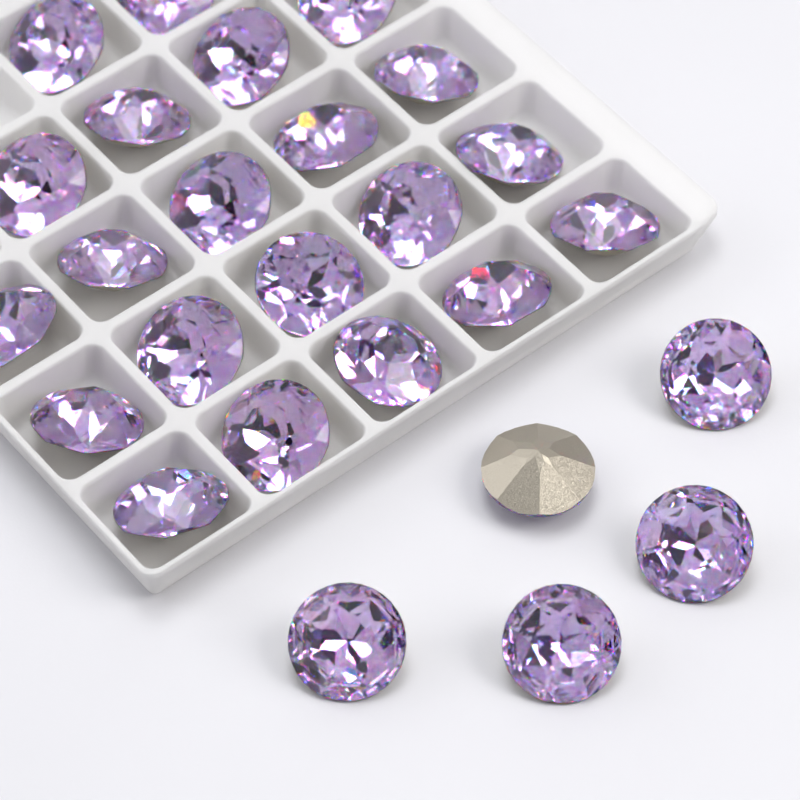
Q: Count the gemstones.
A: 26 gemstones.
